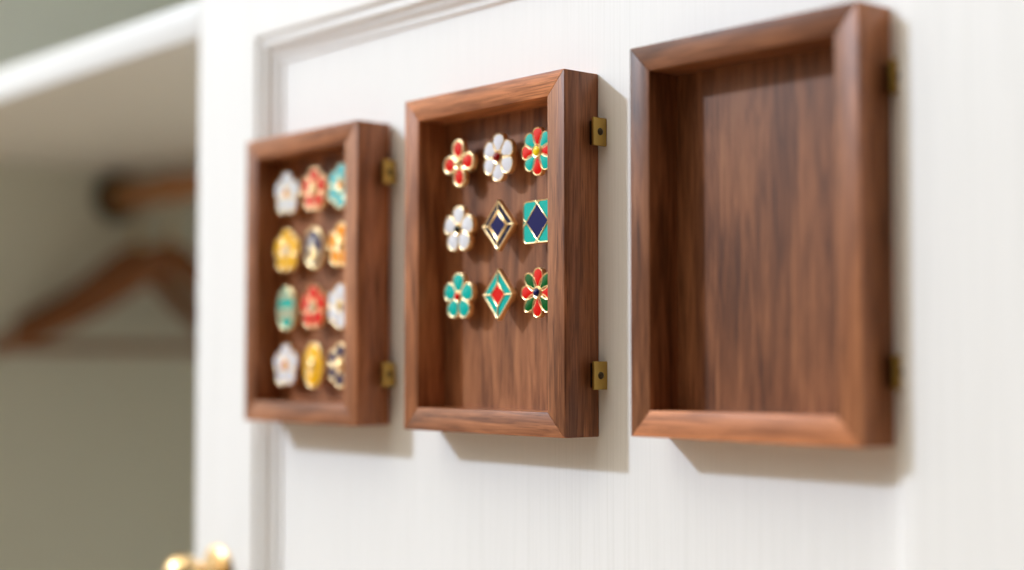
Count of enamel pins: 21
